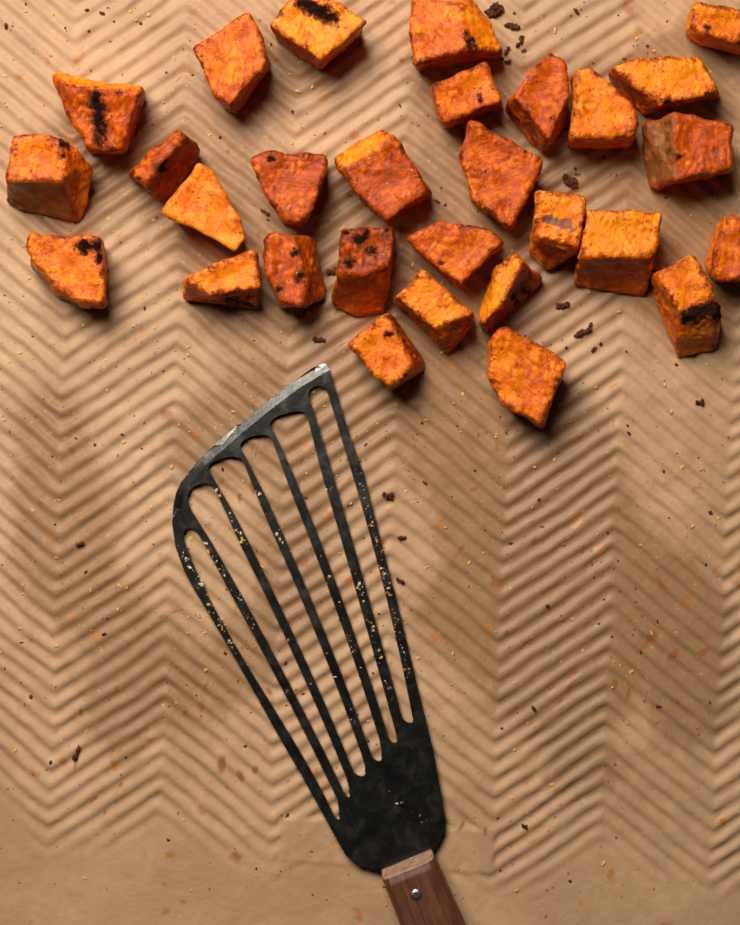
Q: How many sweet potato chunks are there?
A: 29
